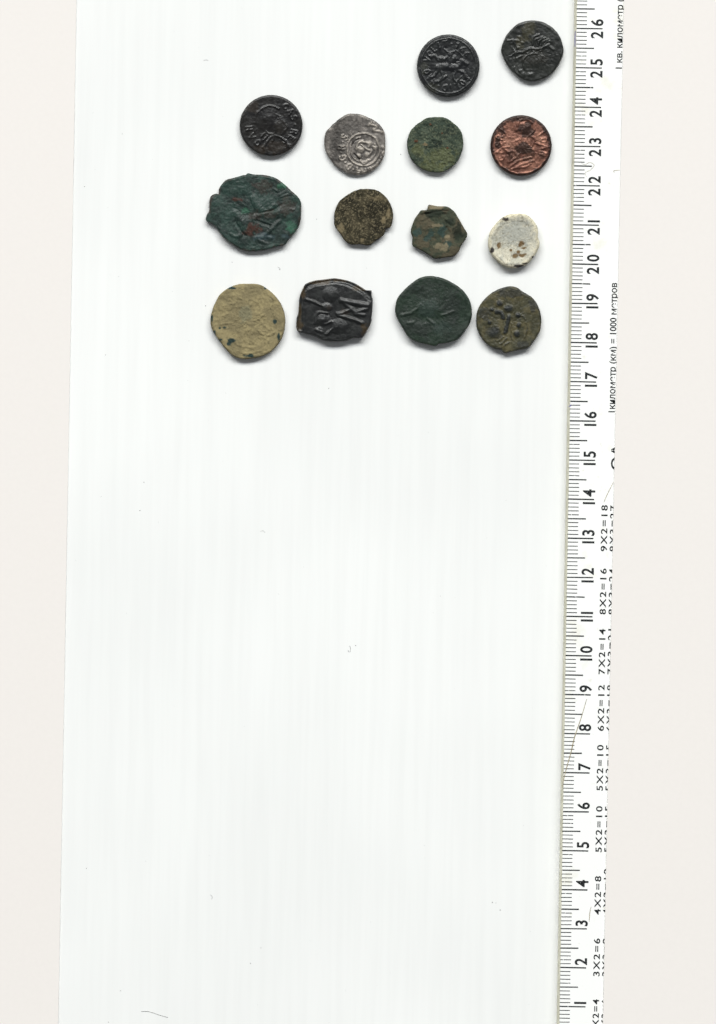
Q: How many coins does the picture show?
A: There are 14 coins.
